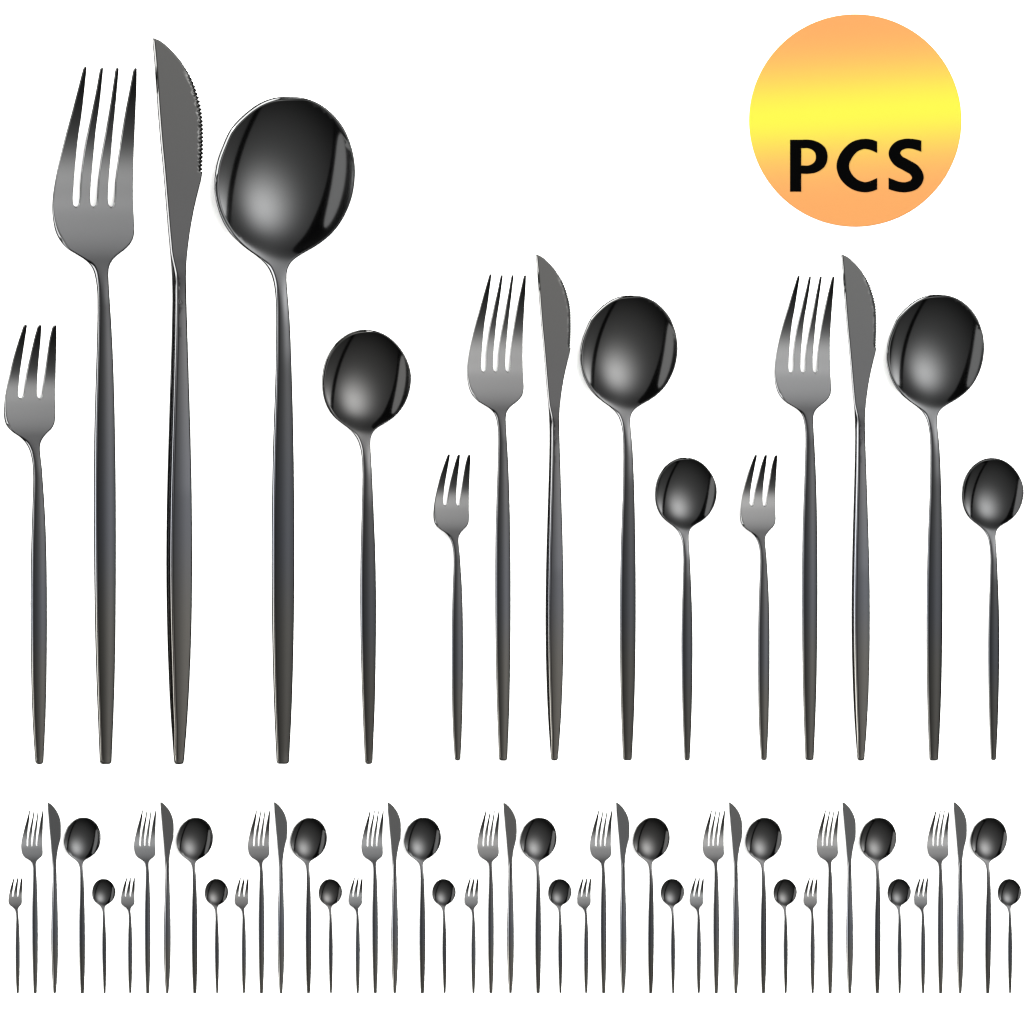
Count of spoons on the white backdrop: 24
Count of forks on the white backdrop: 24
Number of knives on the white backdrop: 12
